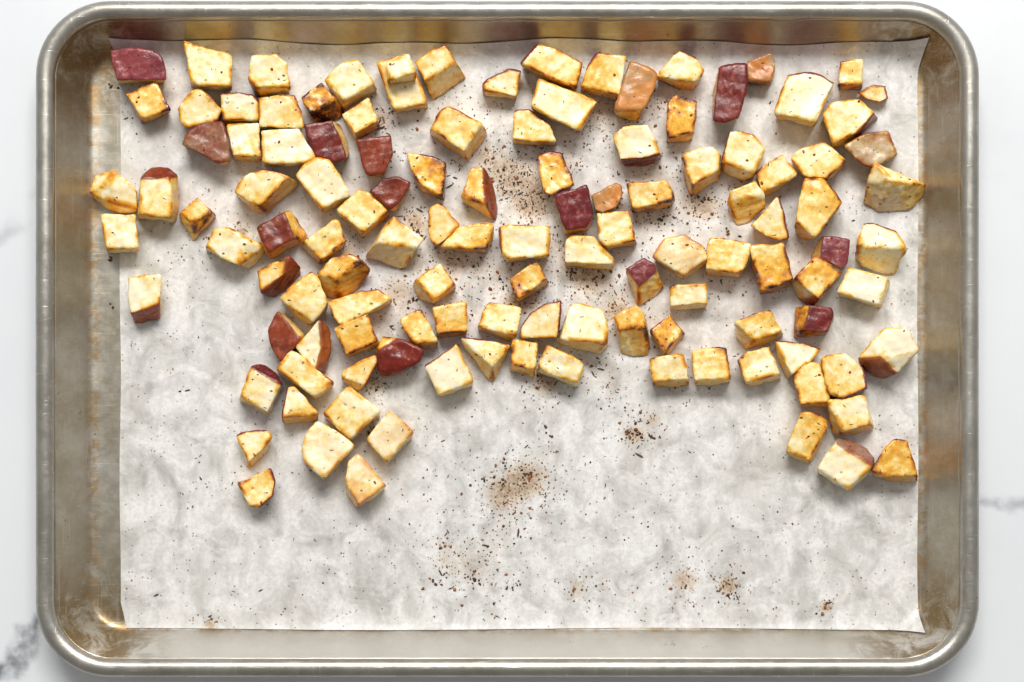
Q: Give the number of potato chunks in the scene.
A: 120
